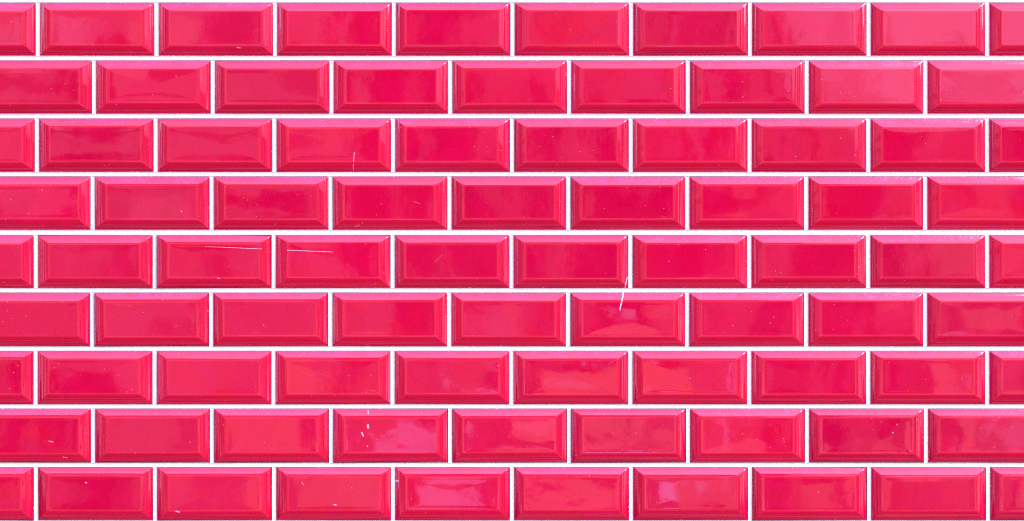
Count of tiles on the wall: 86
